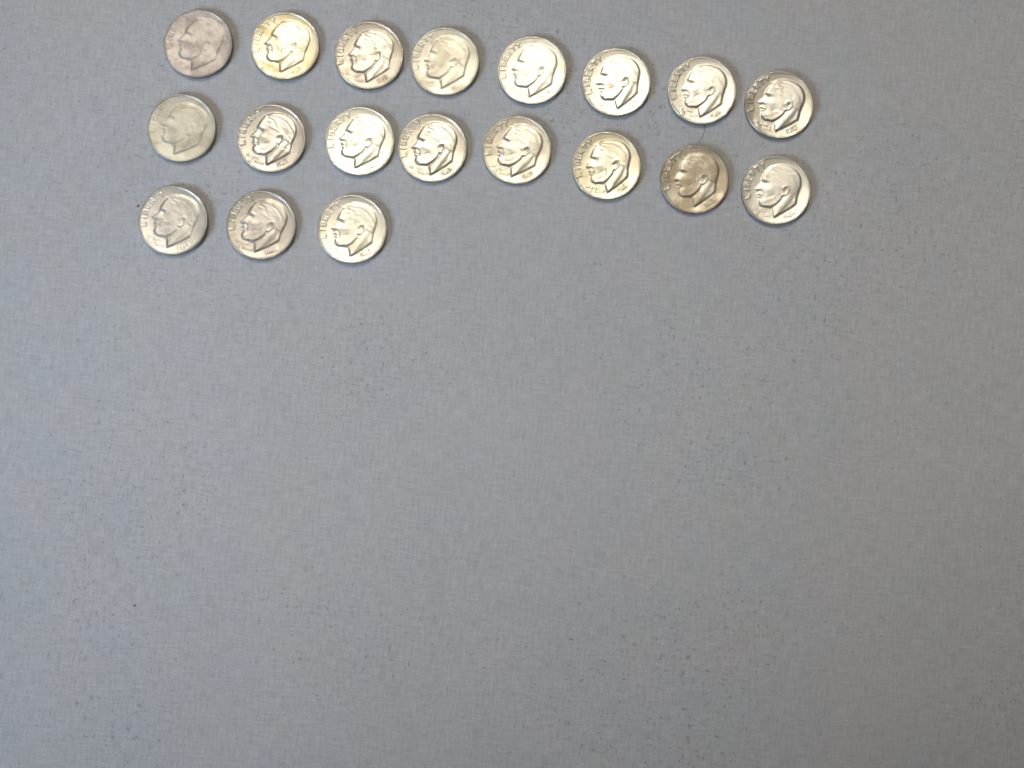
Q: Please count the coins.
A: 19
